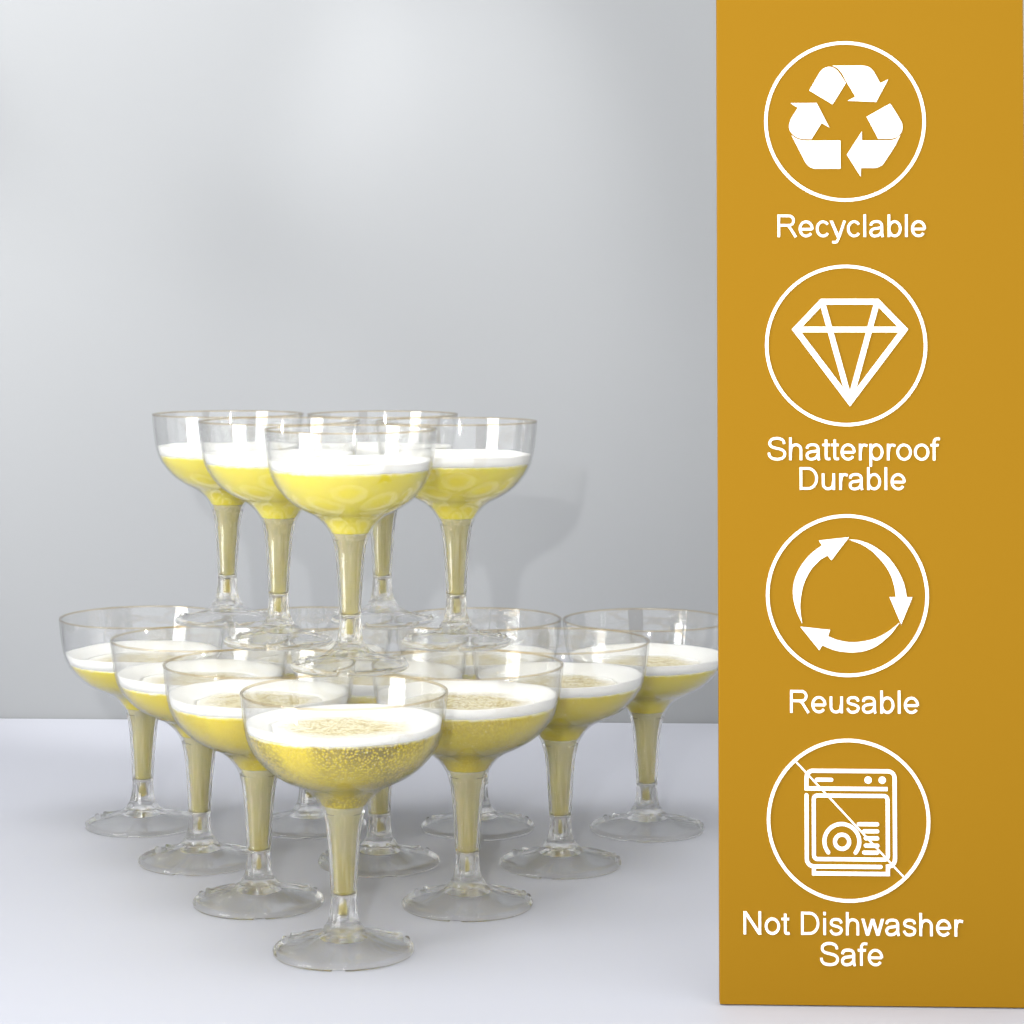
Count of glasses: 15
